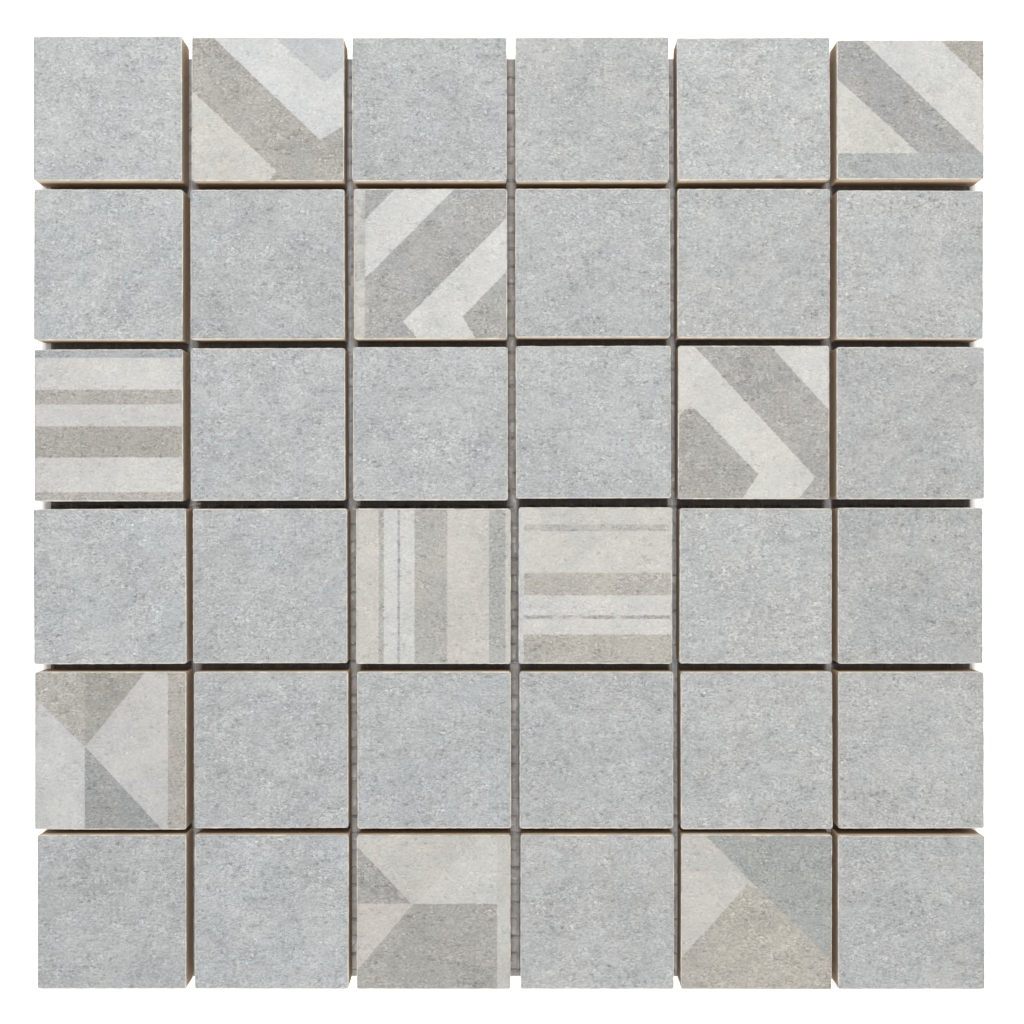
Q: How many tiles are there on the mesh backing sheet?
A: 36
